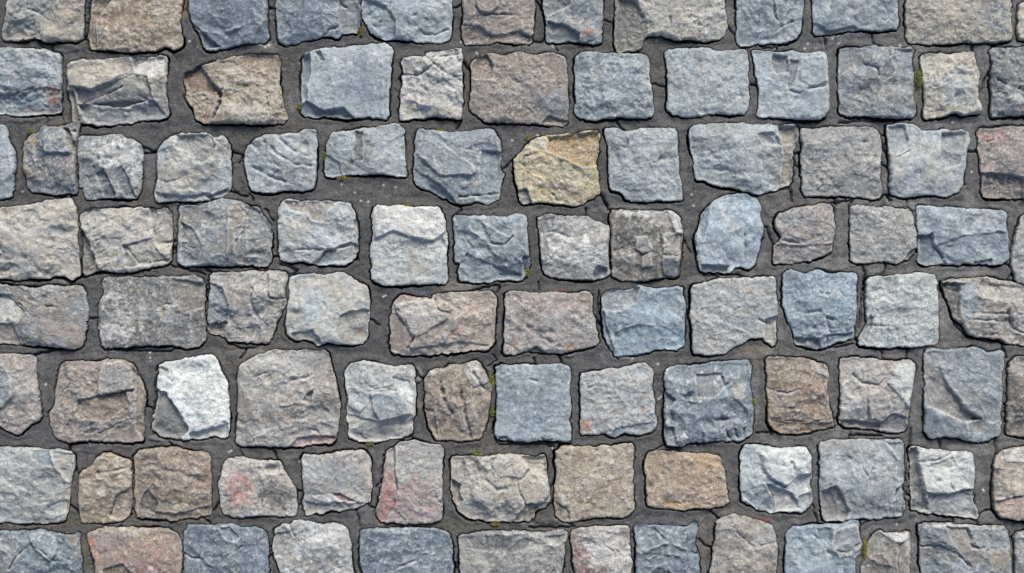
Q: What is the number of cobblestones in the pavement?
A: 100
